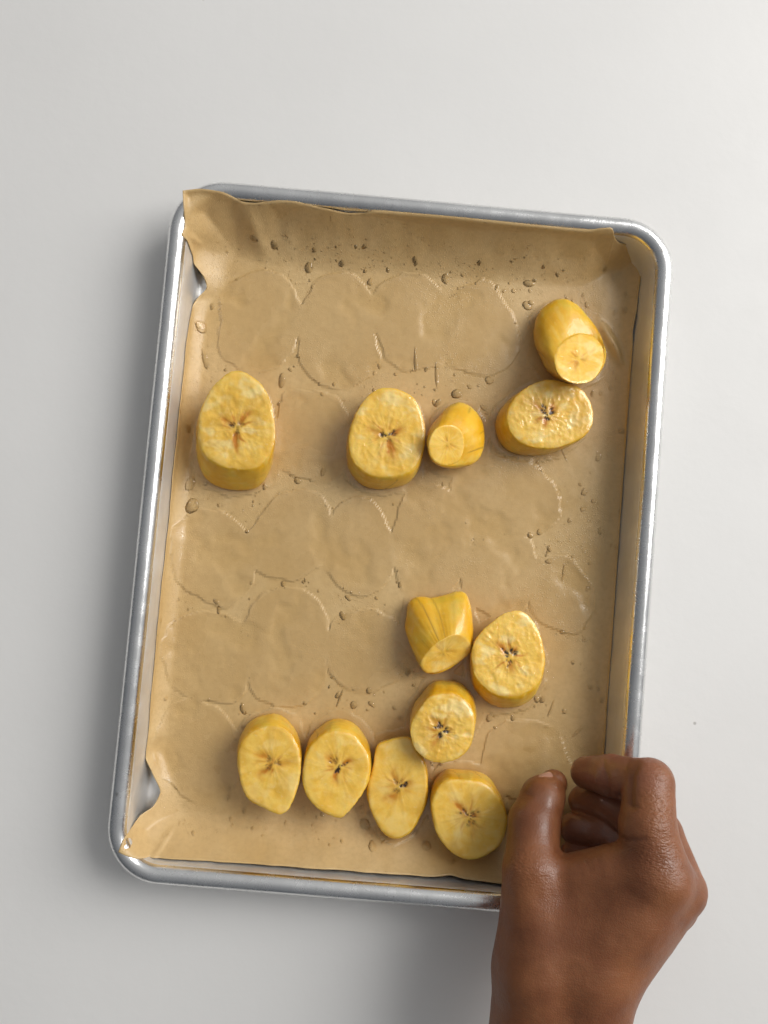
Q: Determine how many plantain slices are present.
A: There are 12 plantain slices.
